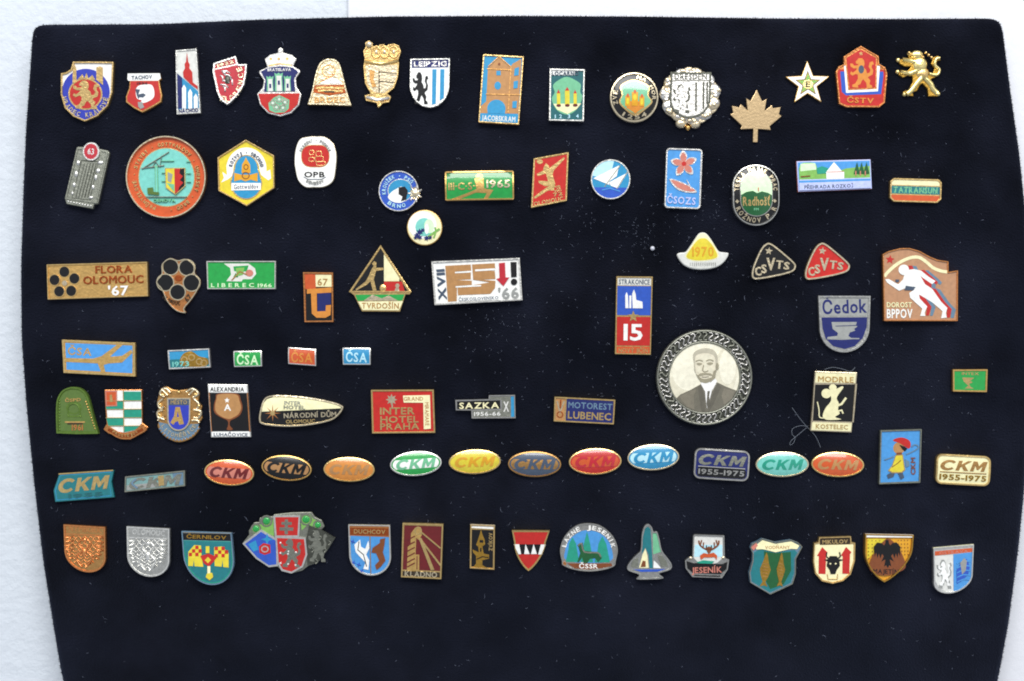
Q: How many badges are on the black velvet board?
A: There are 87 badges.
